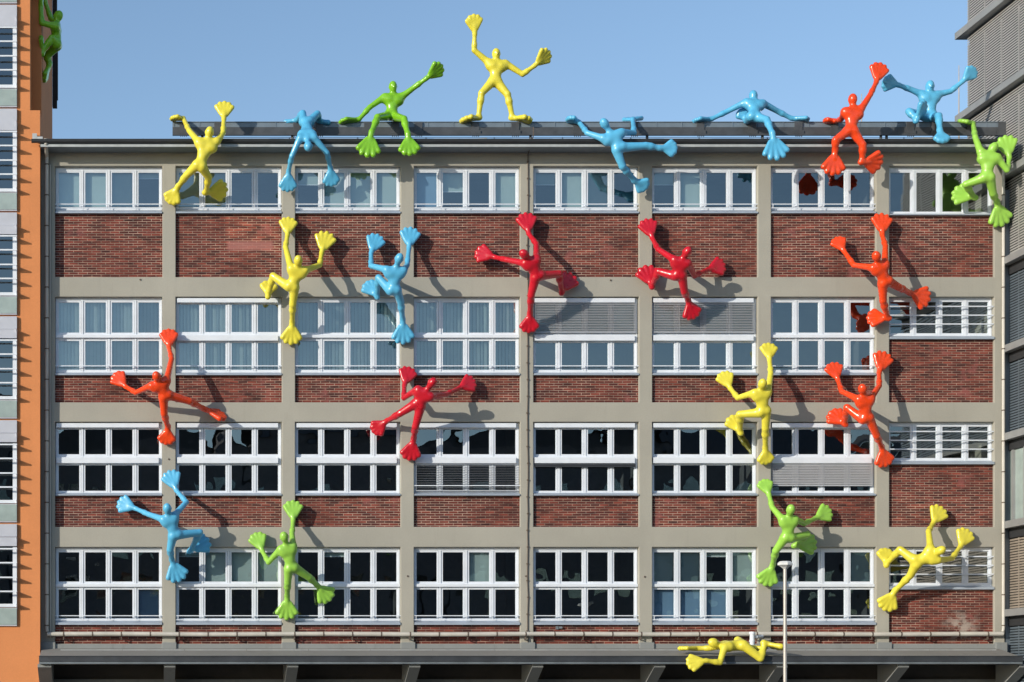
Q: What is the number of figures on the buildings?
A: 24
